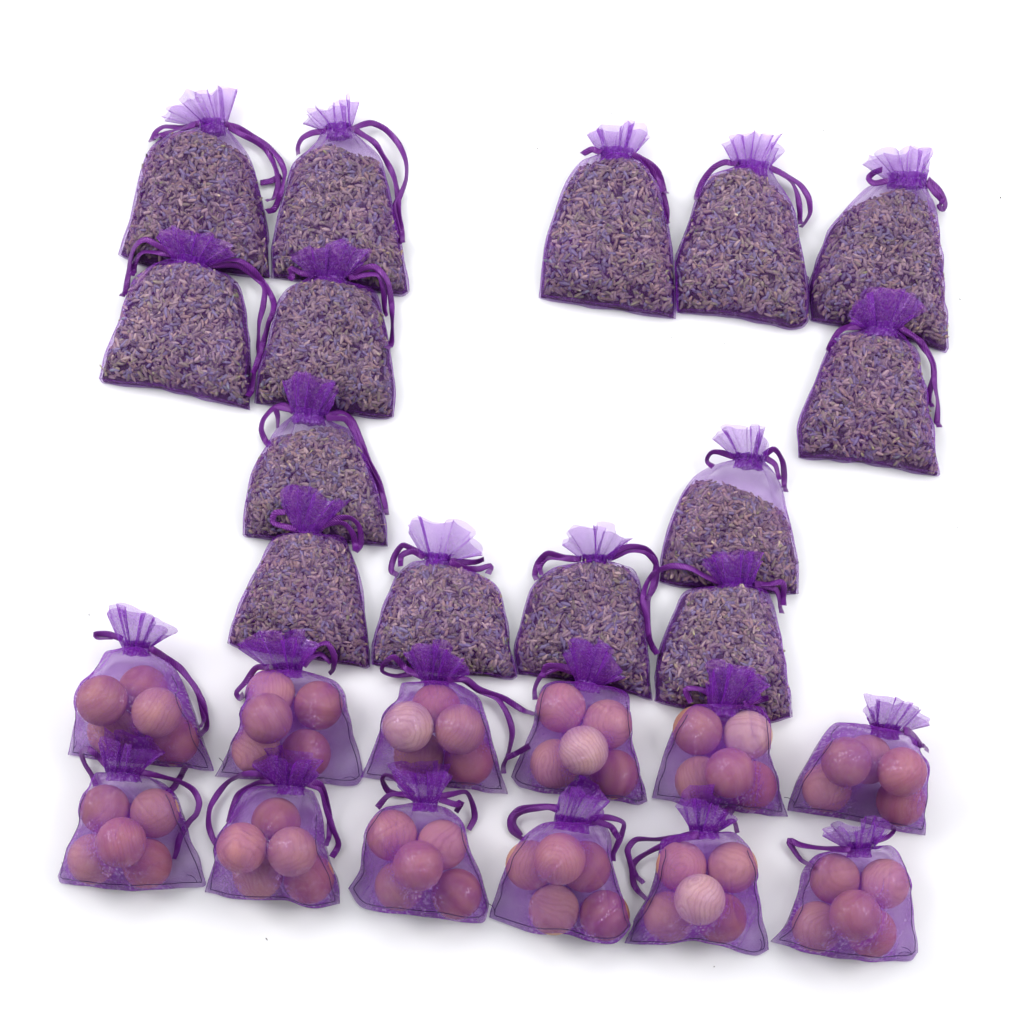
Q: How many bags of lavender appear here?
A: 14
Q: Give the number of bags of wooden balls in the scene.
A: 12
